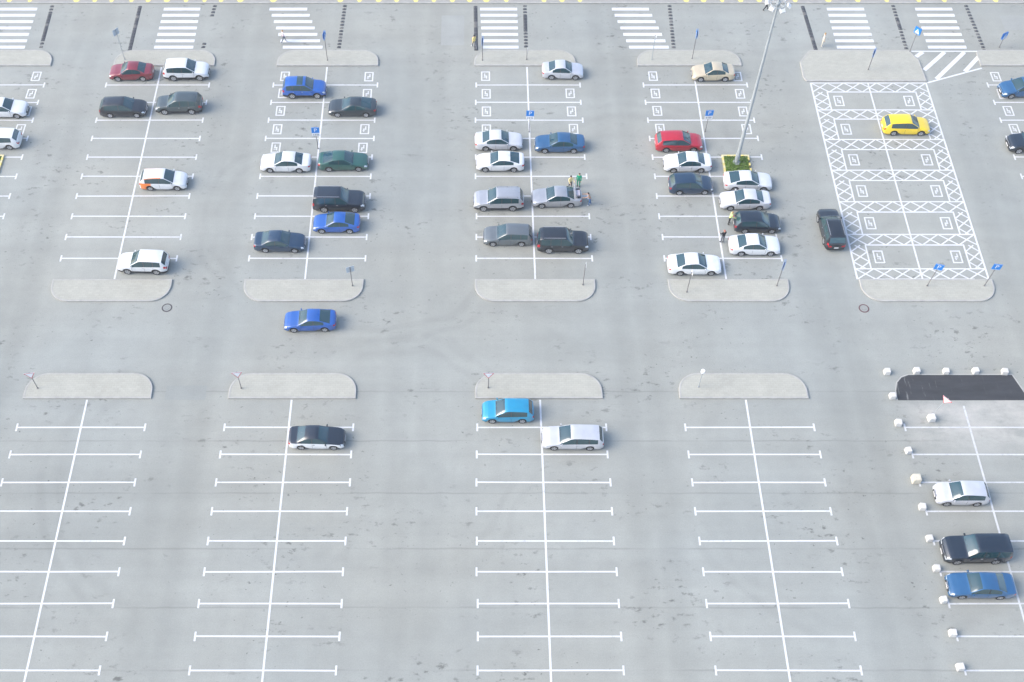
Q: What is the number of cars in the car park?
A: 43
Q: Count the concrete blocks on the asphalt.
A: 16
